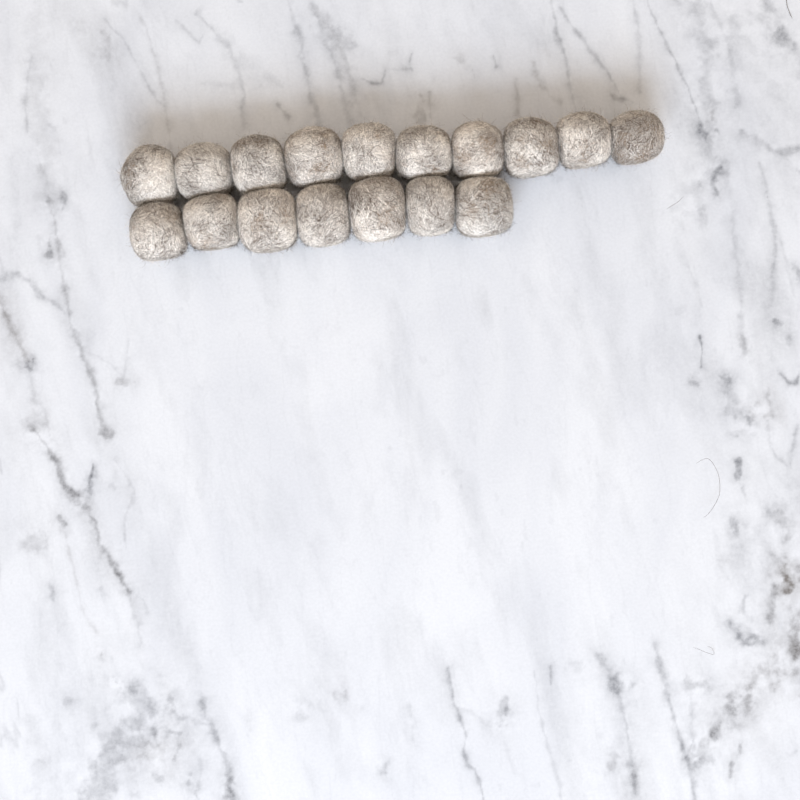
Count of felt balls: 17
